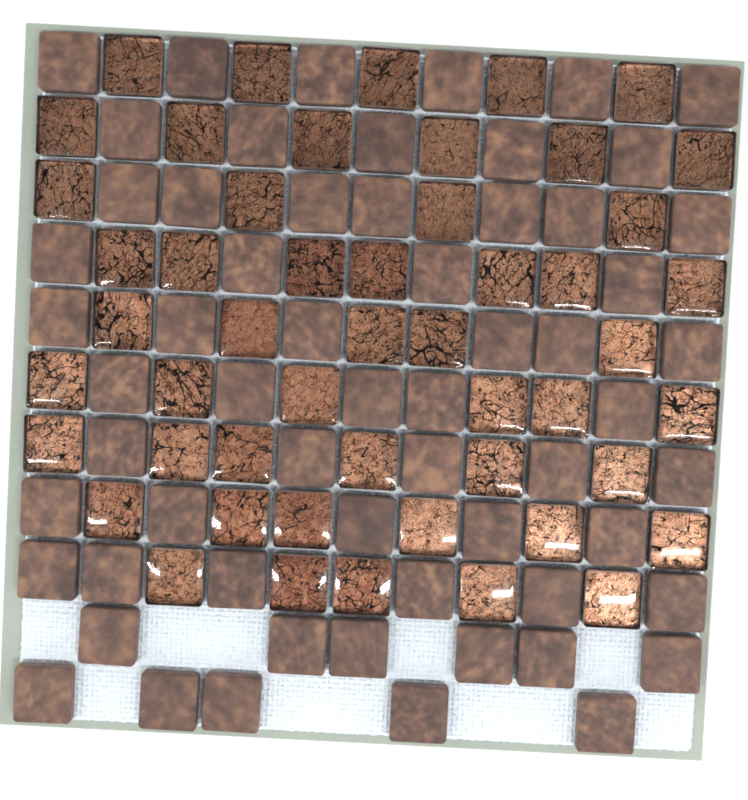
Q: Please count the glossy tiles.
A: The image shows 50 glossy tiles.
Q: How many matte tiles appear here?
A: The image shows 60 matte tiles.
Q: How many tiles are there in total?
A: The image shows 110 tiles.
